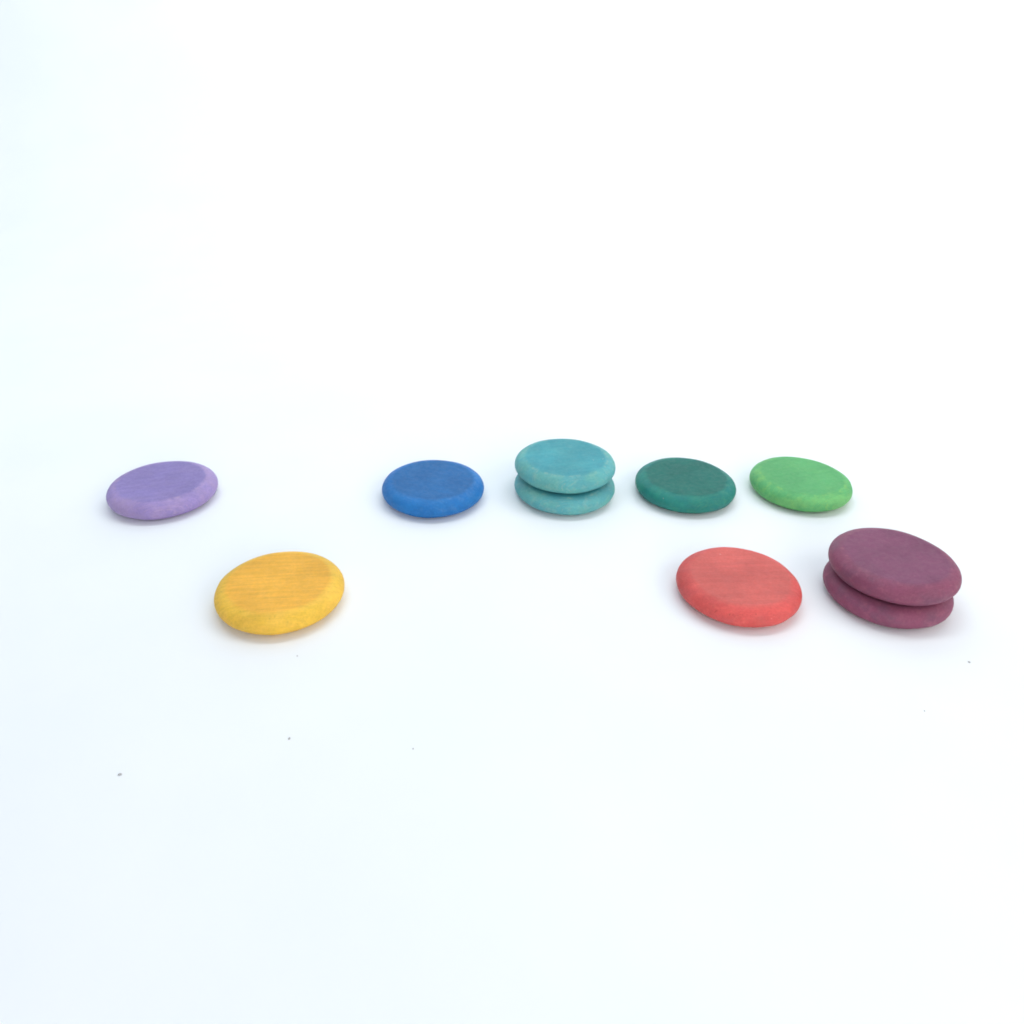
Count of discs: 10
